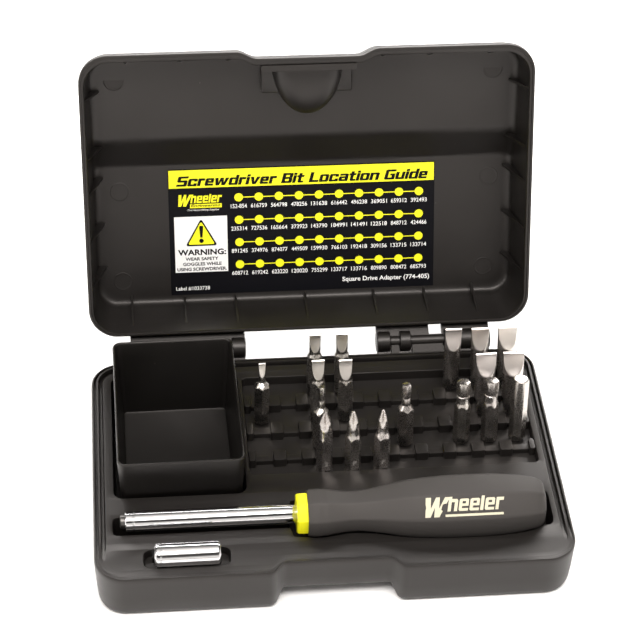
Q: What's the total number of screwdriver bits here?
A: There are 18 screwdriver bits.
